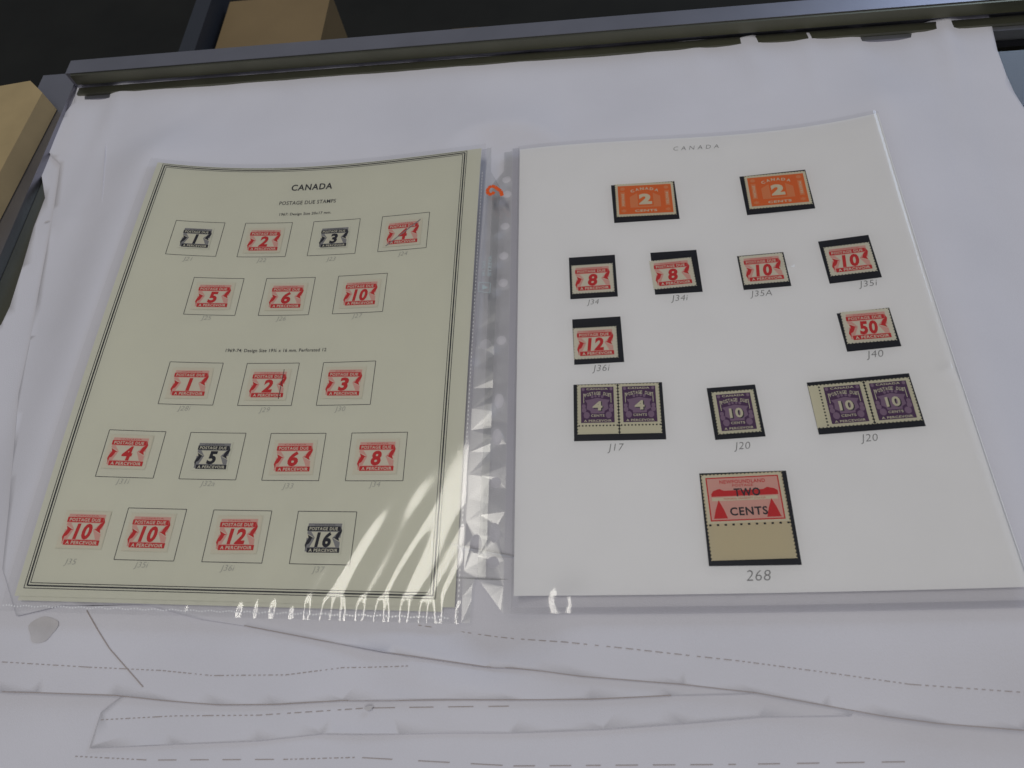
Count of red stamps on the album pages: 21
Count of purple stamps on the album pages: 5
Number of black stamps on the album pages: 4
